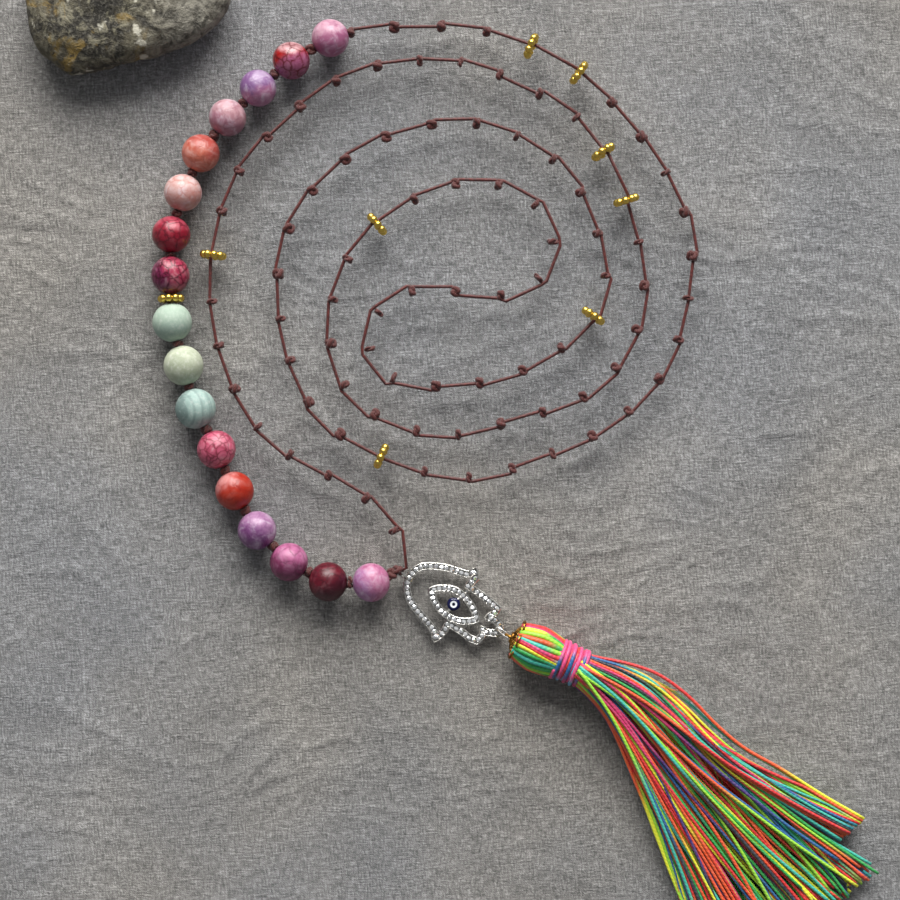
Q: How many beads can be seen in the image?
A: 17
